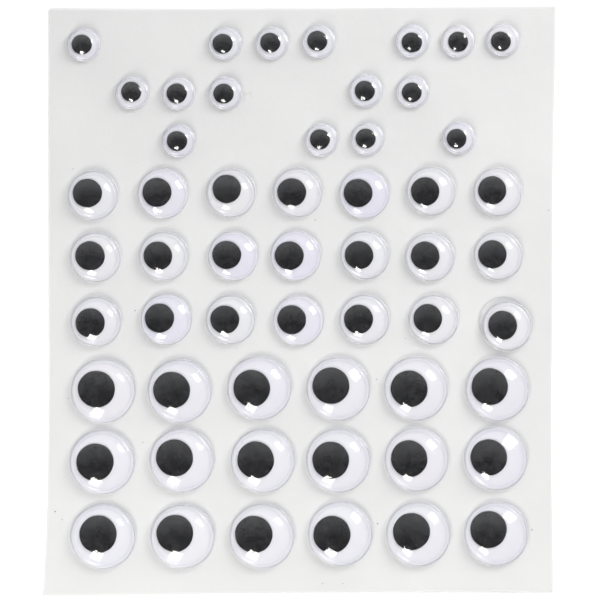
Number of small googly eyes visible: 16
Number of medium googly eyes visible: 21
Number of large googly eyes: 18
